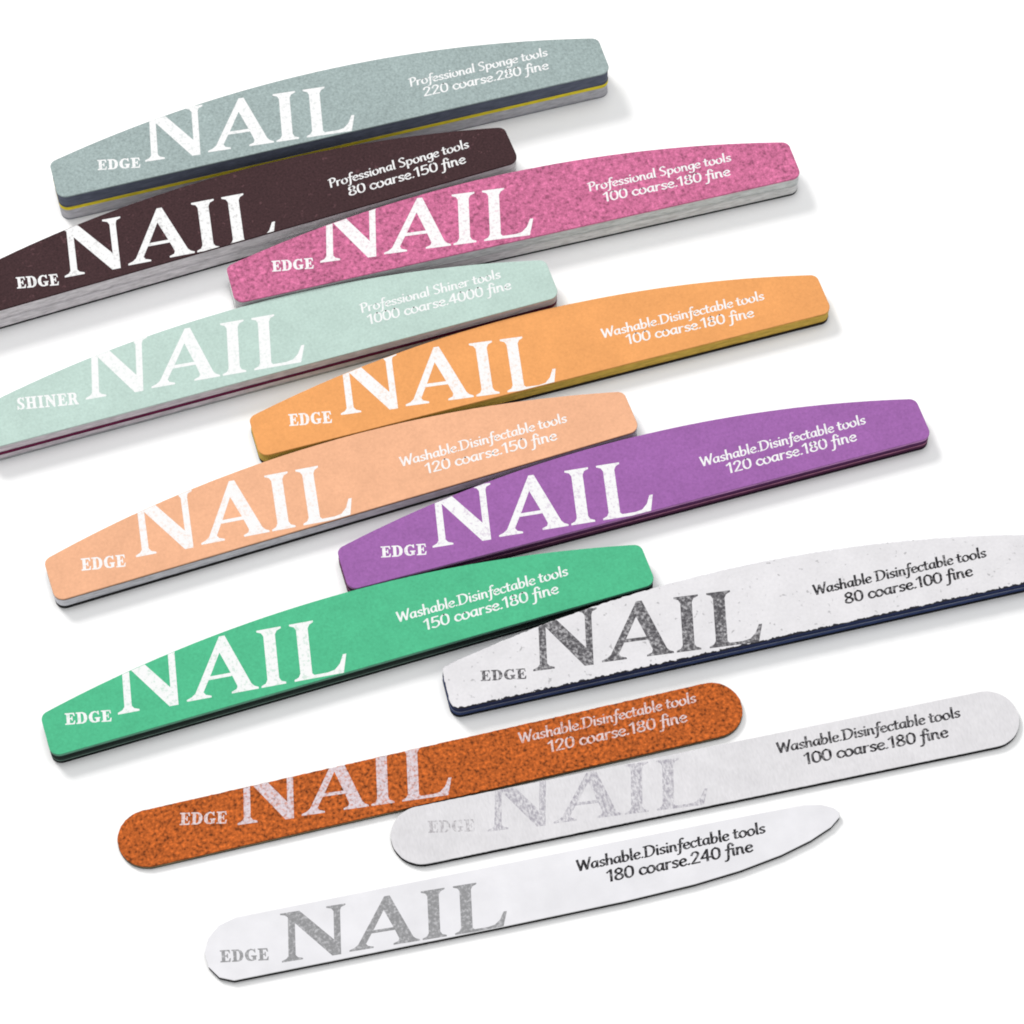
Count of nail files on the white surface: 12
